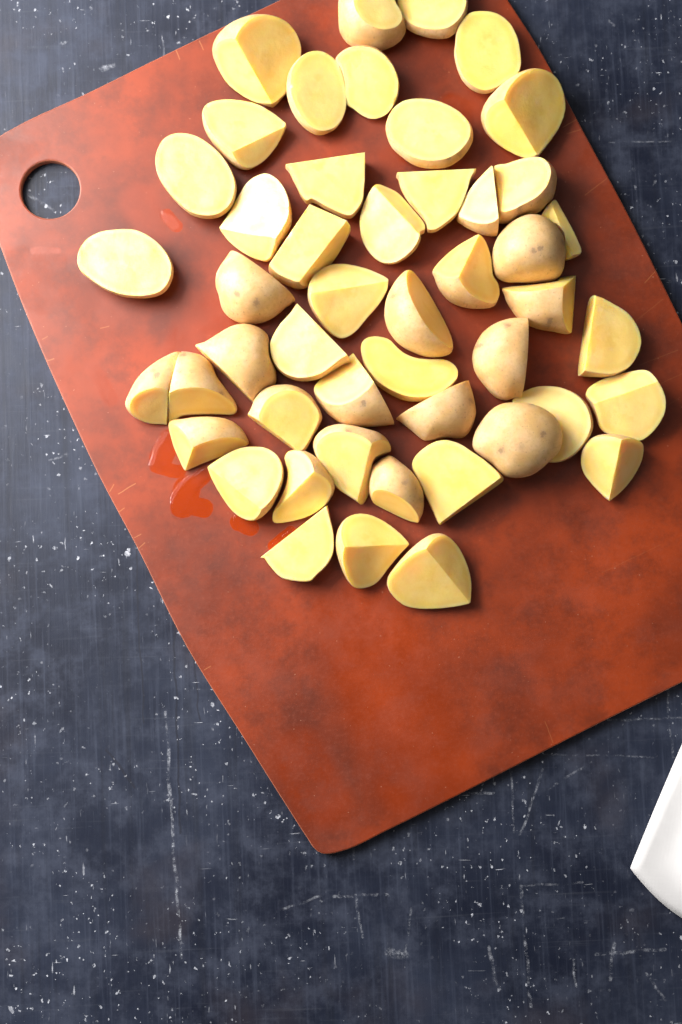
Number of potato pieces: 48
